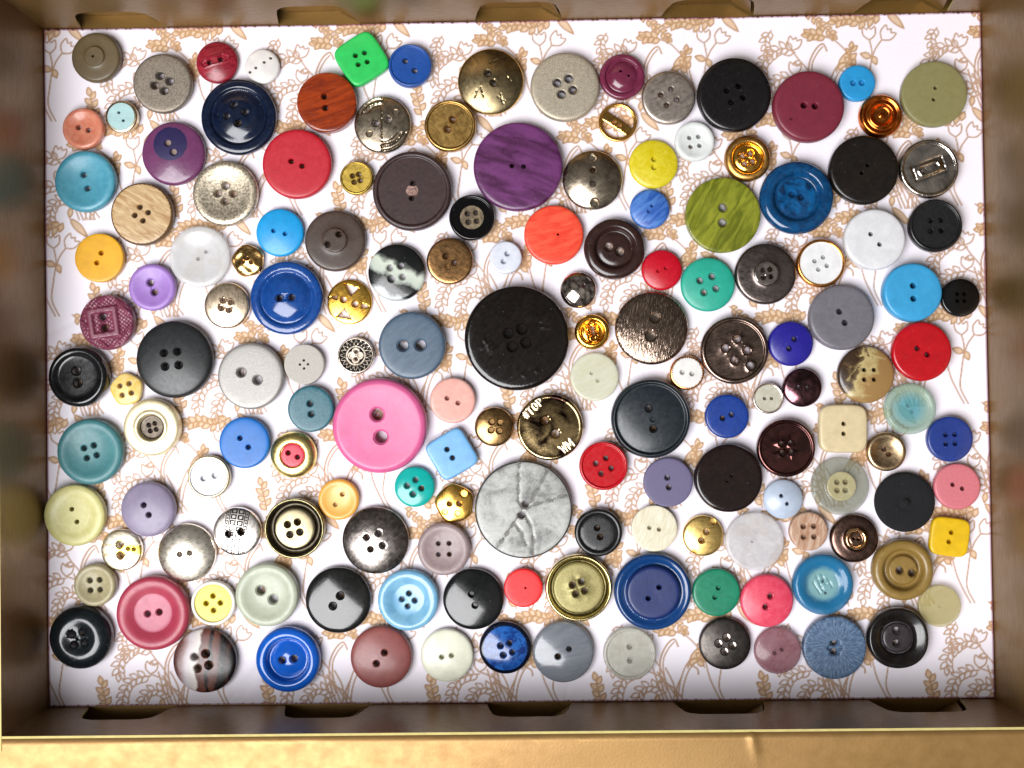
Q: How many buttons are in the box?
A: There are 154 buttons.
